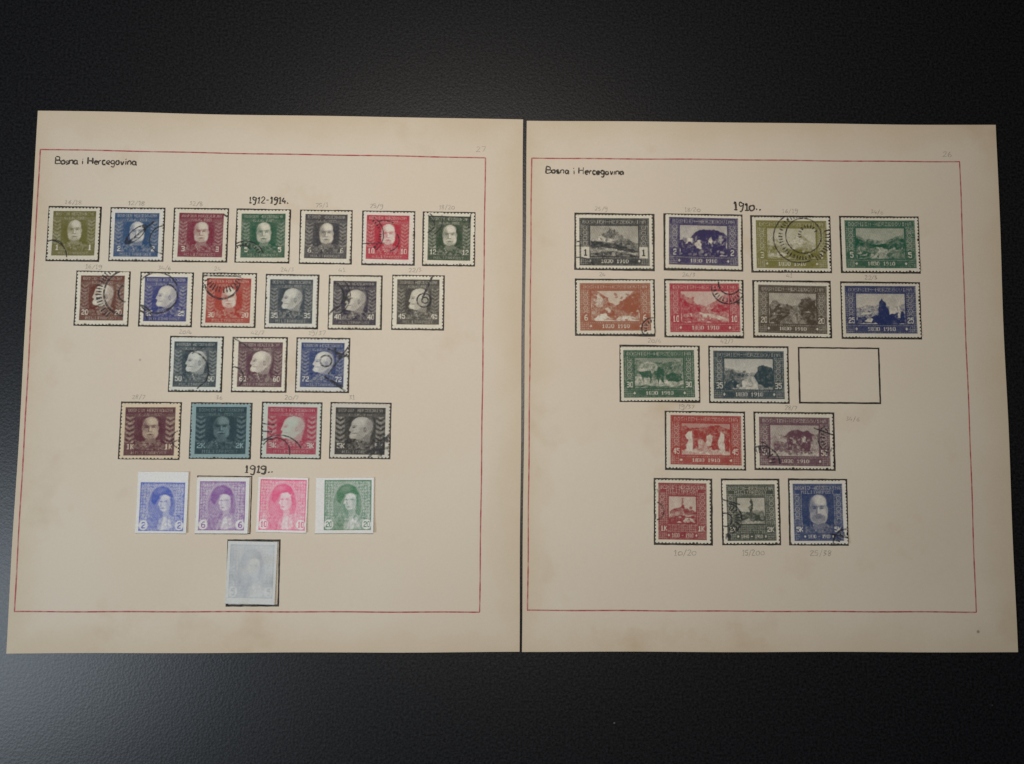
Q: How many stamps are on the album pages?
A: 40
